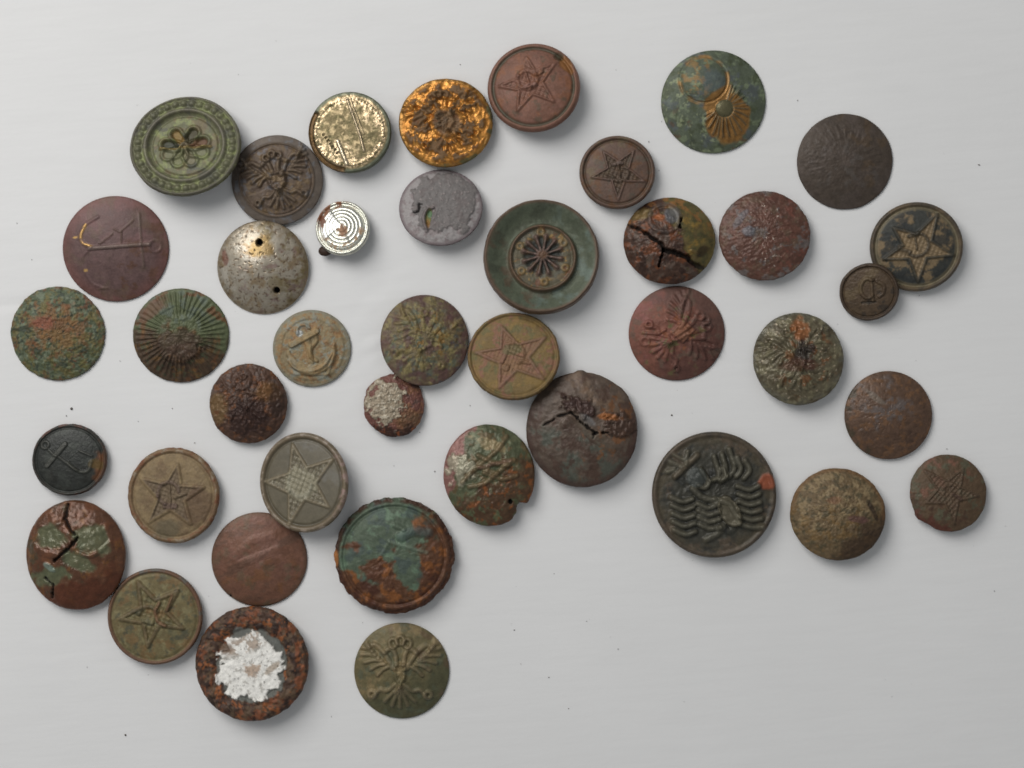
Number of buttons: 41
